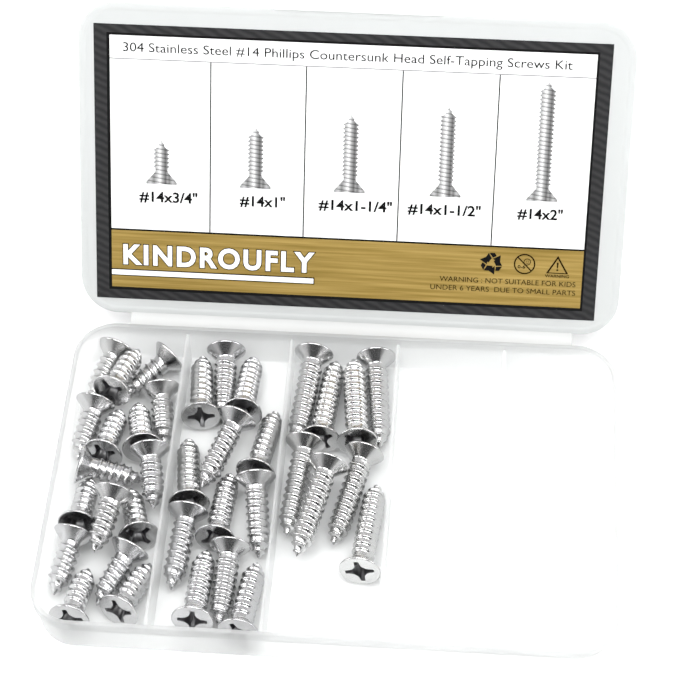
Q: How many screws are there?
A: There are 36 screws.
